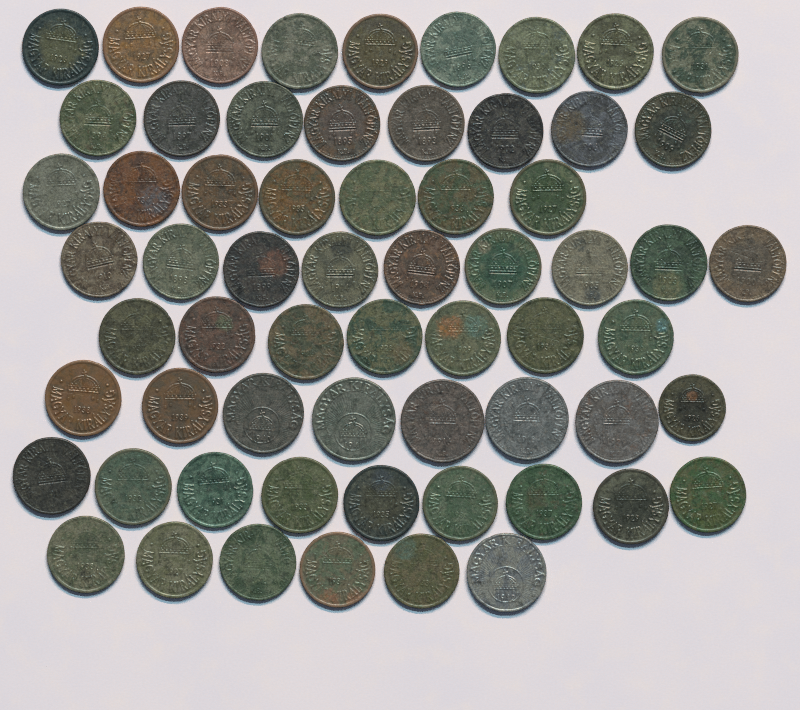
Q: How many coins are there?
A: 63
